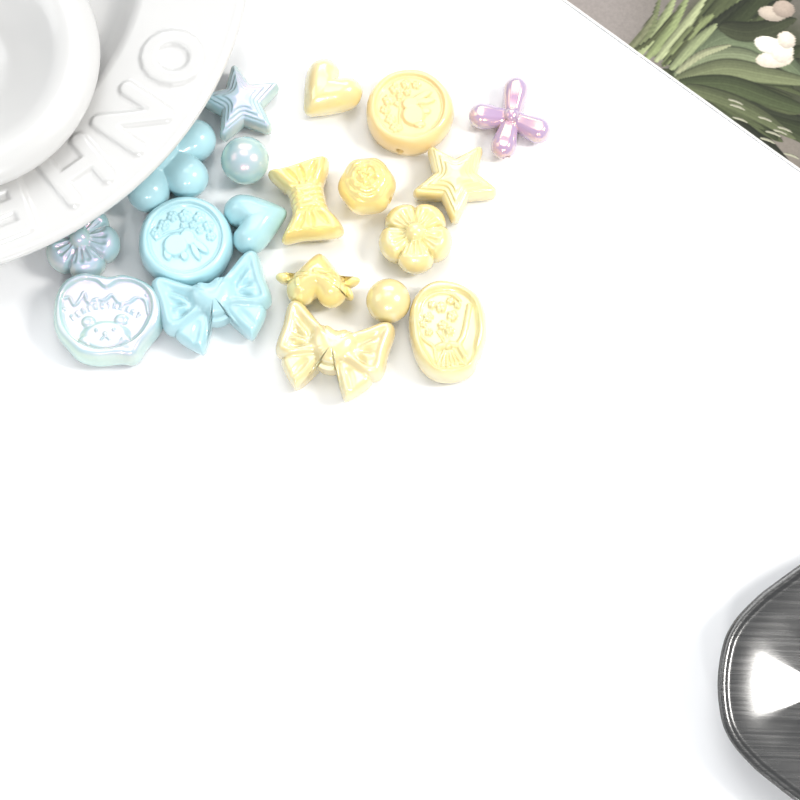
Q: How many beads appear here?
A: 19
